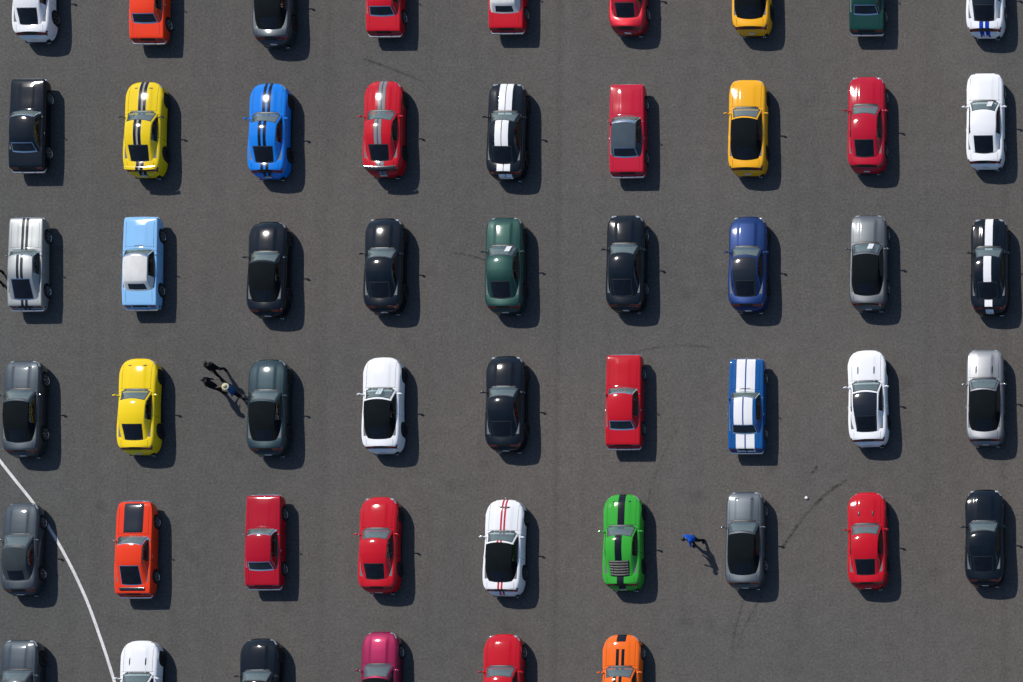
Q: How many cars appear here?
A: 51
